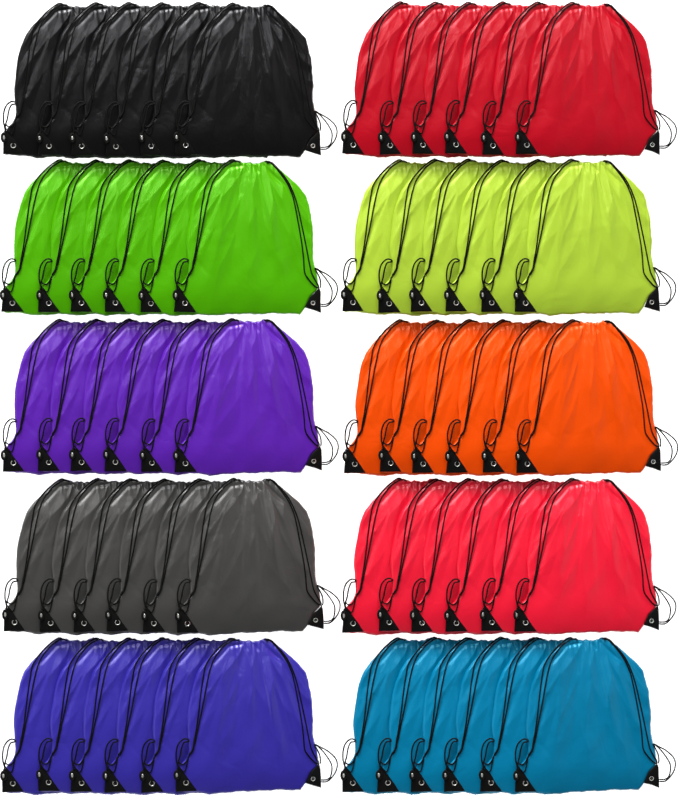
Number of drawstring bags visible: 60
